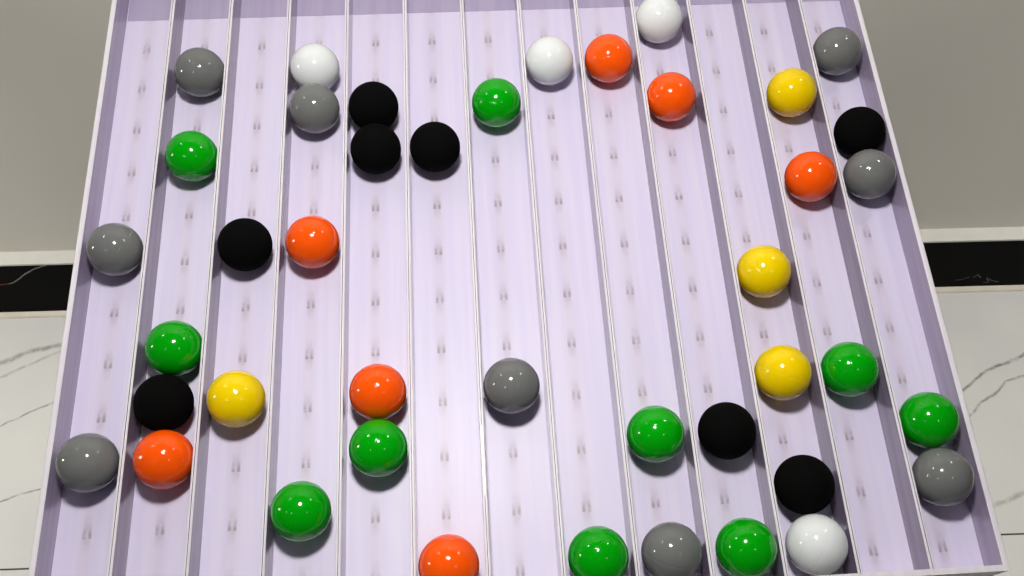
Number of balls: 42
